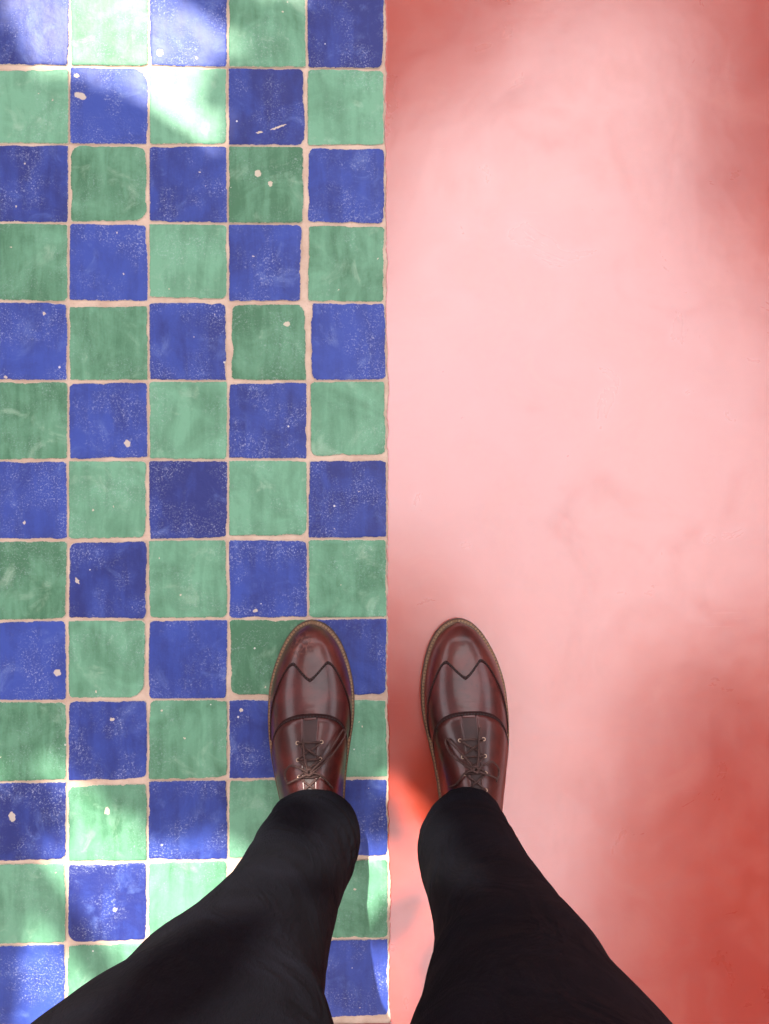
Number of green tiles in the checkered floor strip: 31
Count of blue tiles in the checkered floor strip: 31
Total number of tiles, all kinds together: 62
